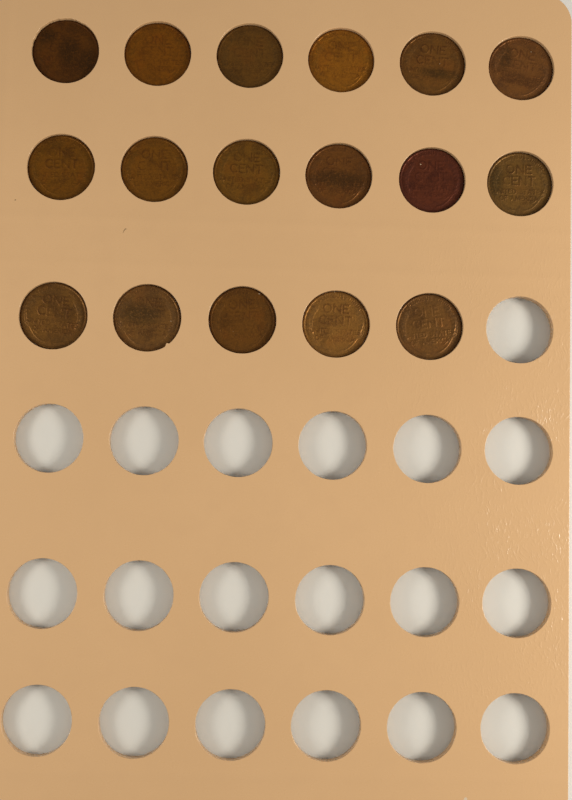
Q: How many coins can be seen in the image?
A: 17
